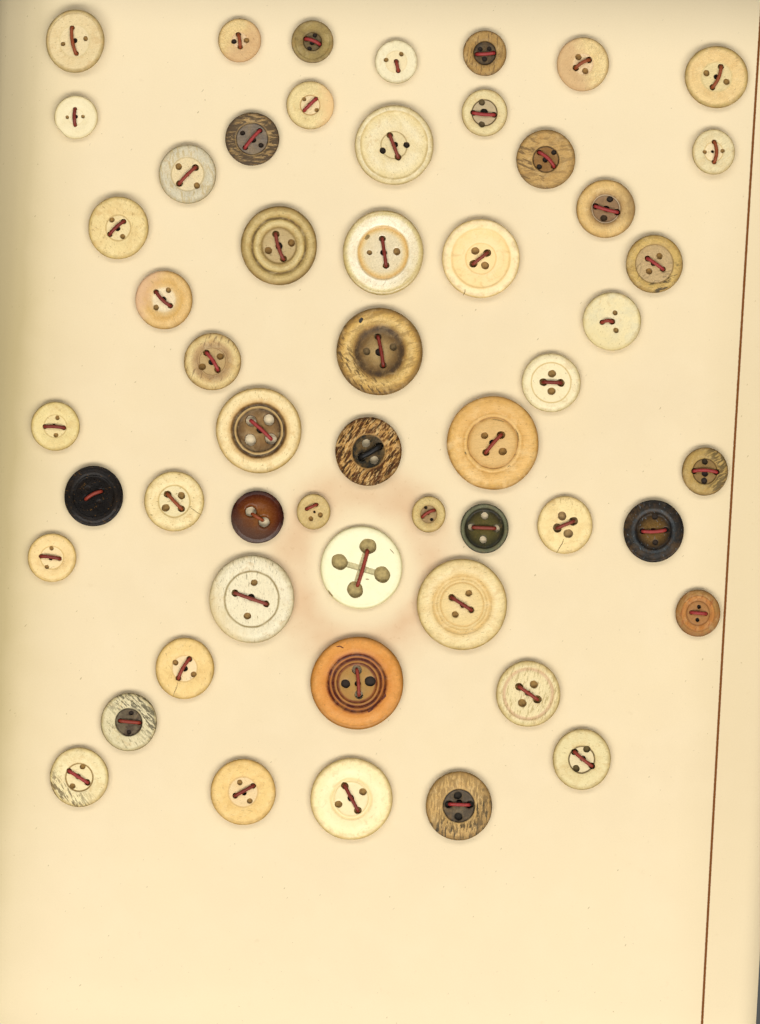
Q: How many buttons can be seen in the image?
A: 53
